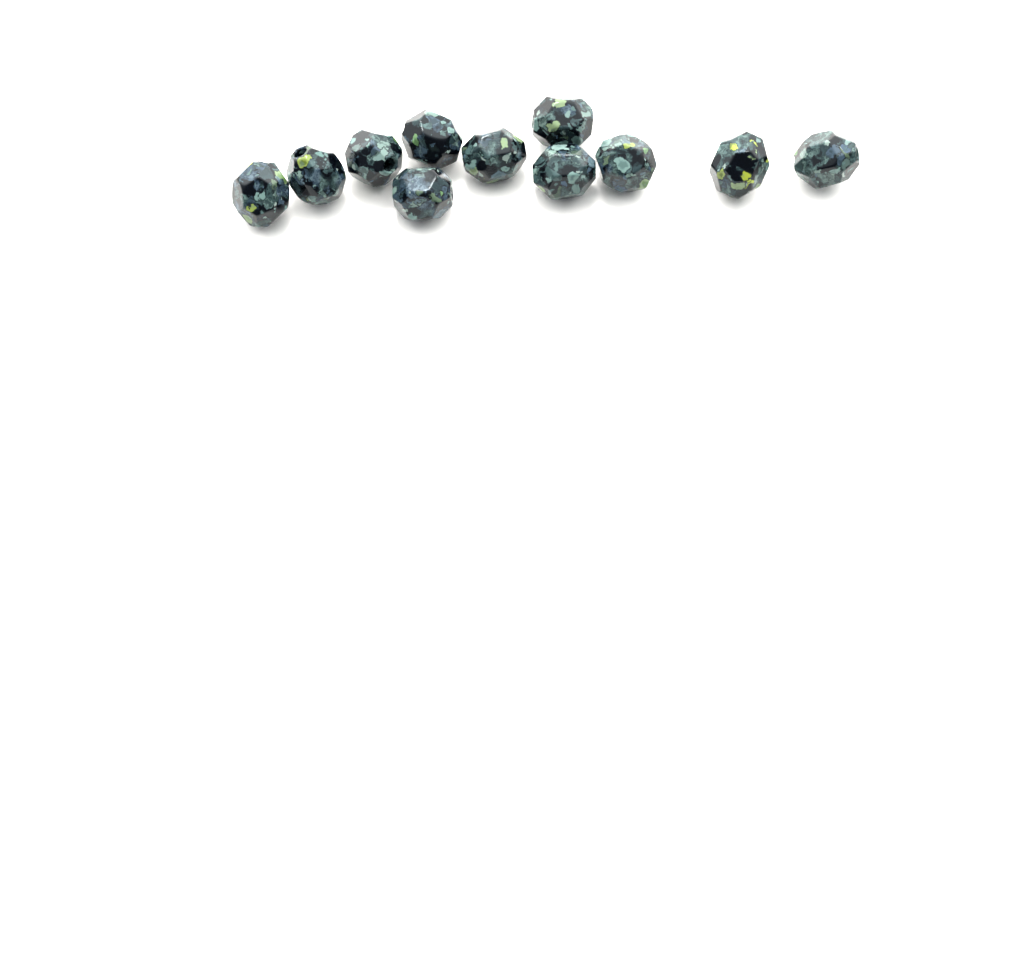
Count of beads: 11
